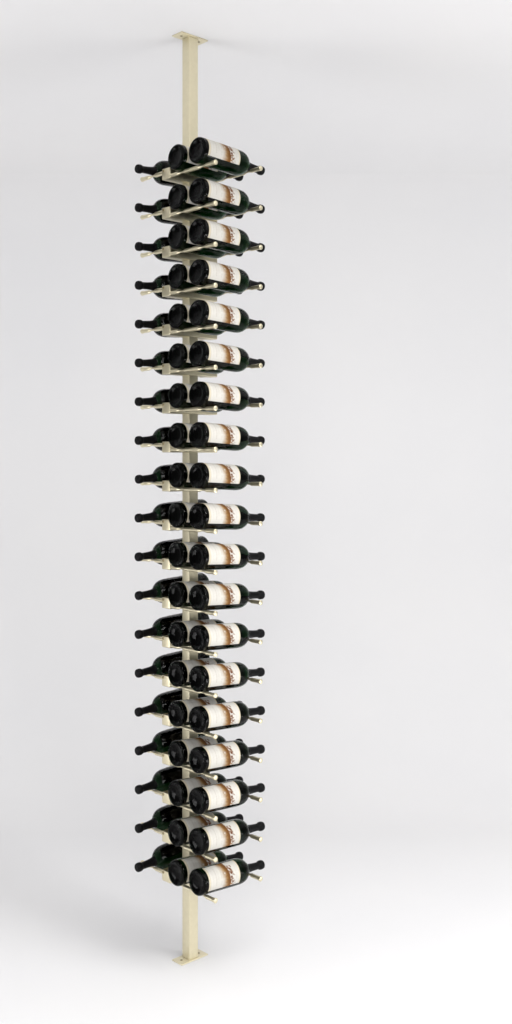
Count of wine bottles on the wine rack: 57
